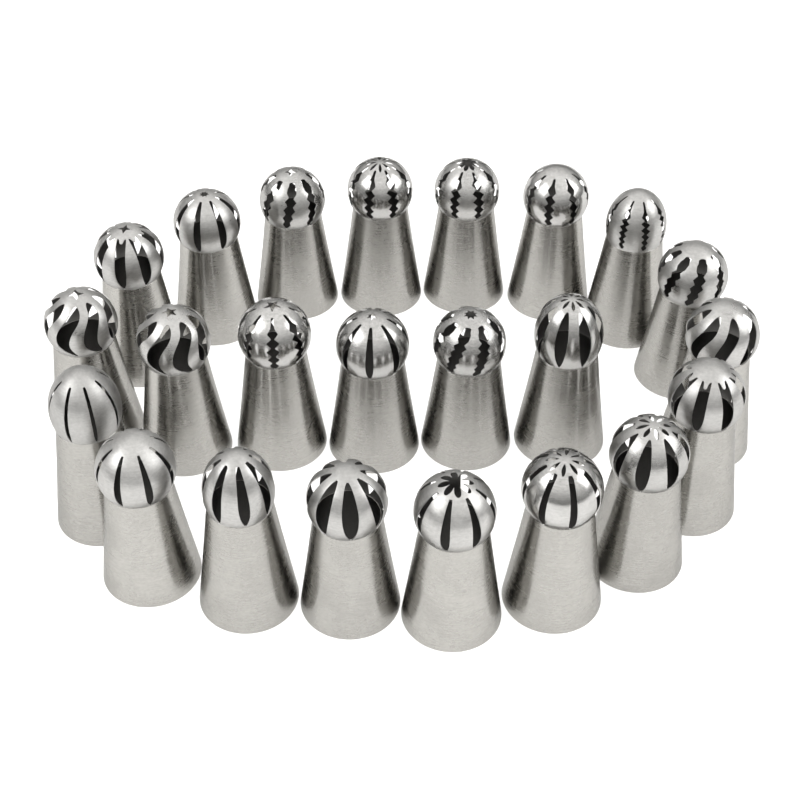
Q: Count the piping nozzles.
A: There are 23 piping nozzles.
